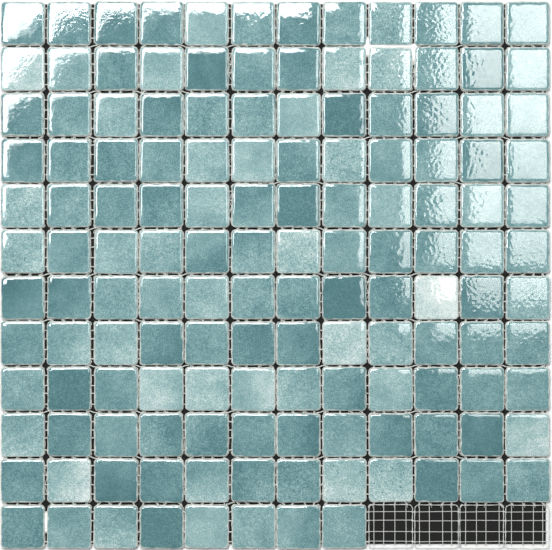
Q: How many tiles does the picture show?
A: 140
